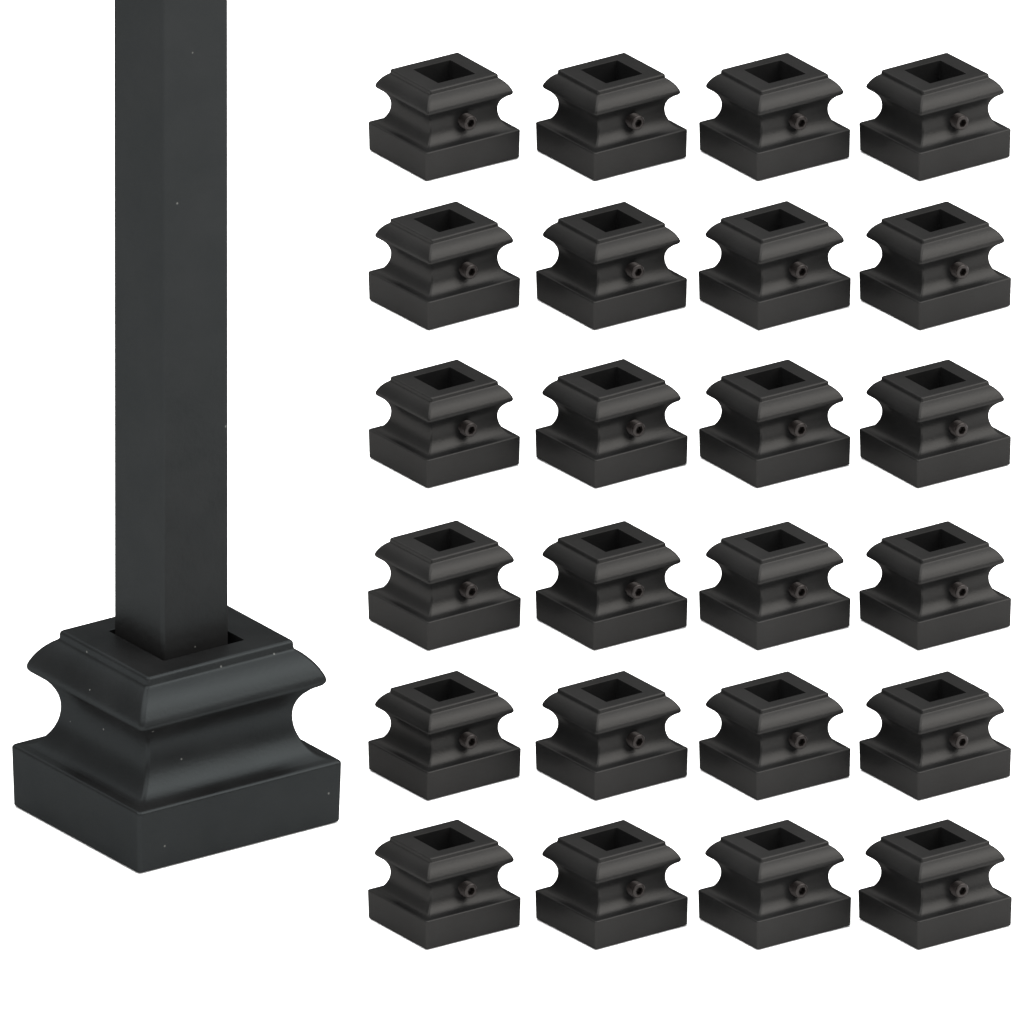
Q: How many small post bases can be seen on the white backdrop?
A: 24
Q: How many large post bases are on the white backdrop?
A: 1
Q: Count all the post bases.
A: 25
